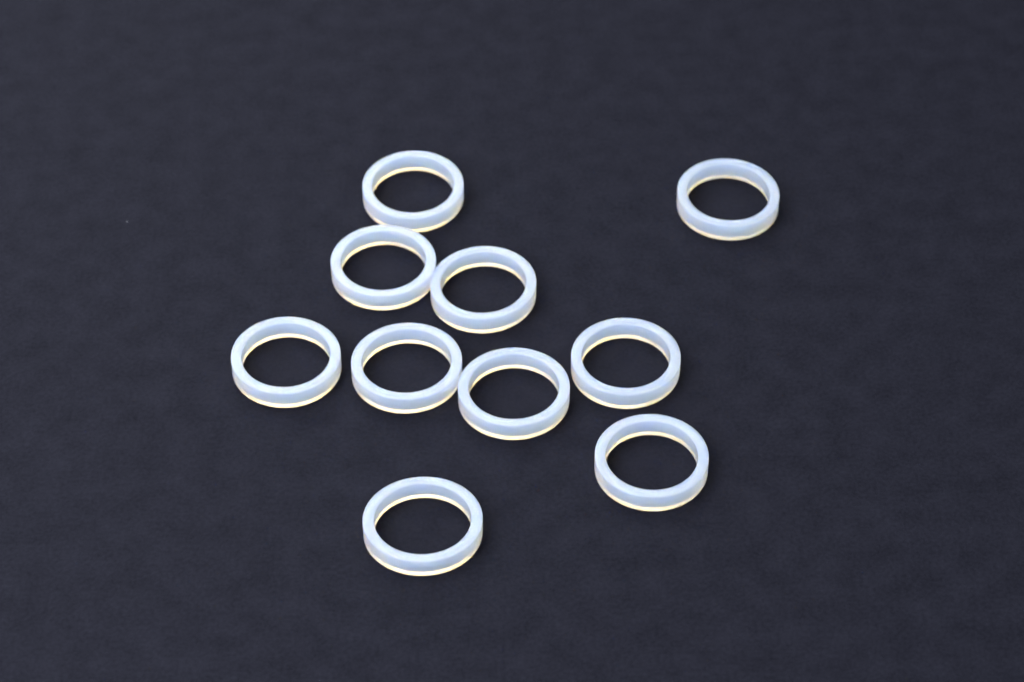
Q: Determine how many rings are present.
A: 10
